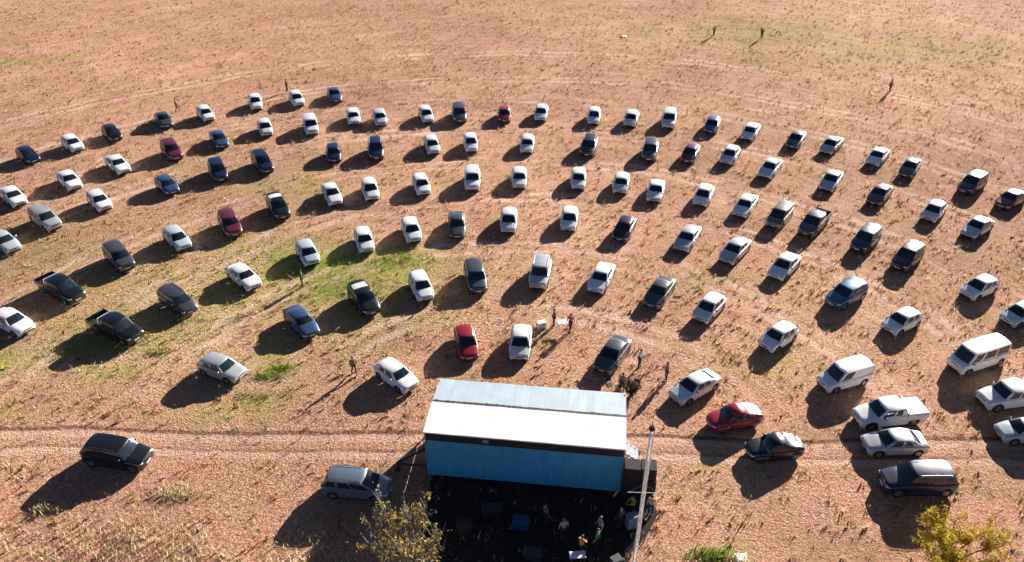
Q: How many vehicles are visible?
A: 115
